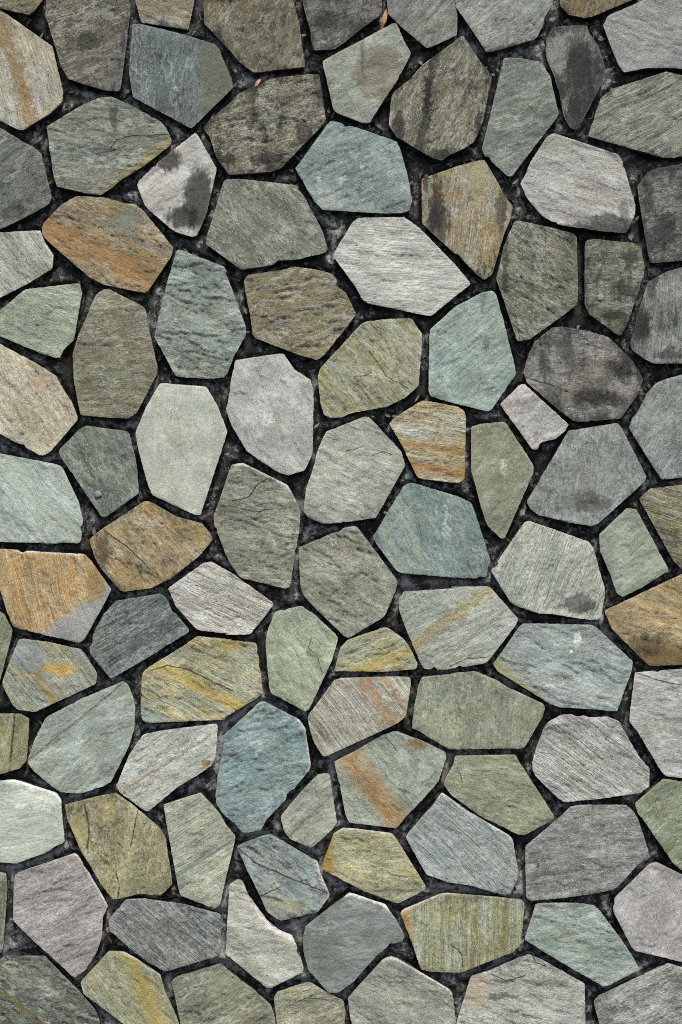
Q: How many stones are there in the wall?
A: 101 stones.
